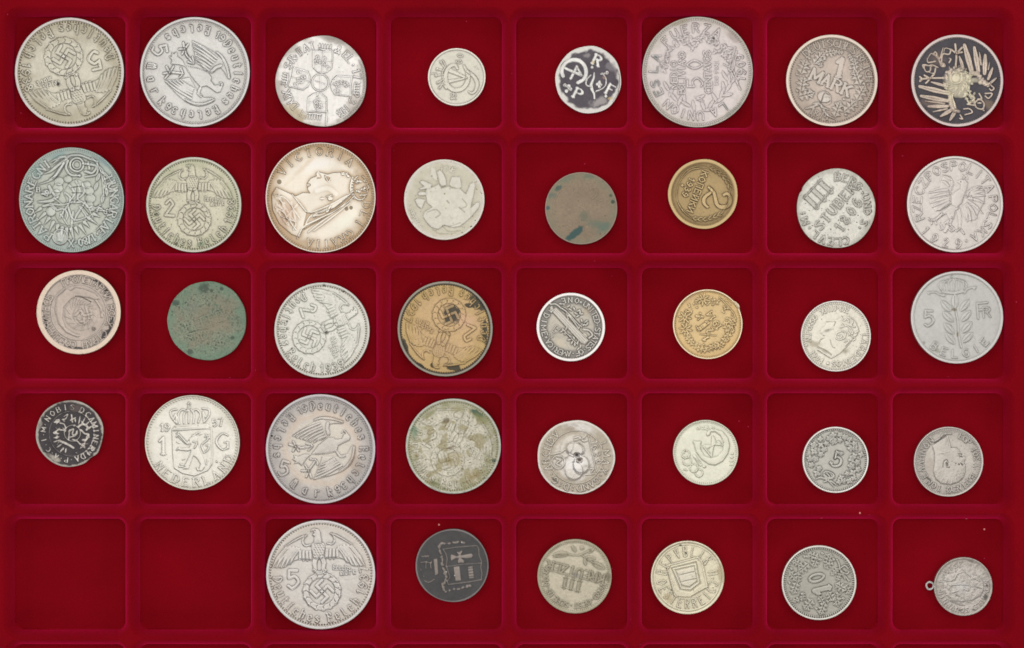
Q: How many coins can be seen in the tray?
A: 38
